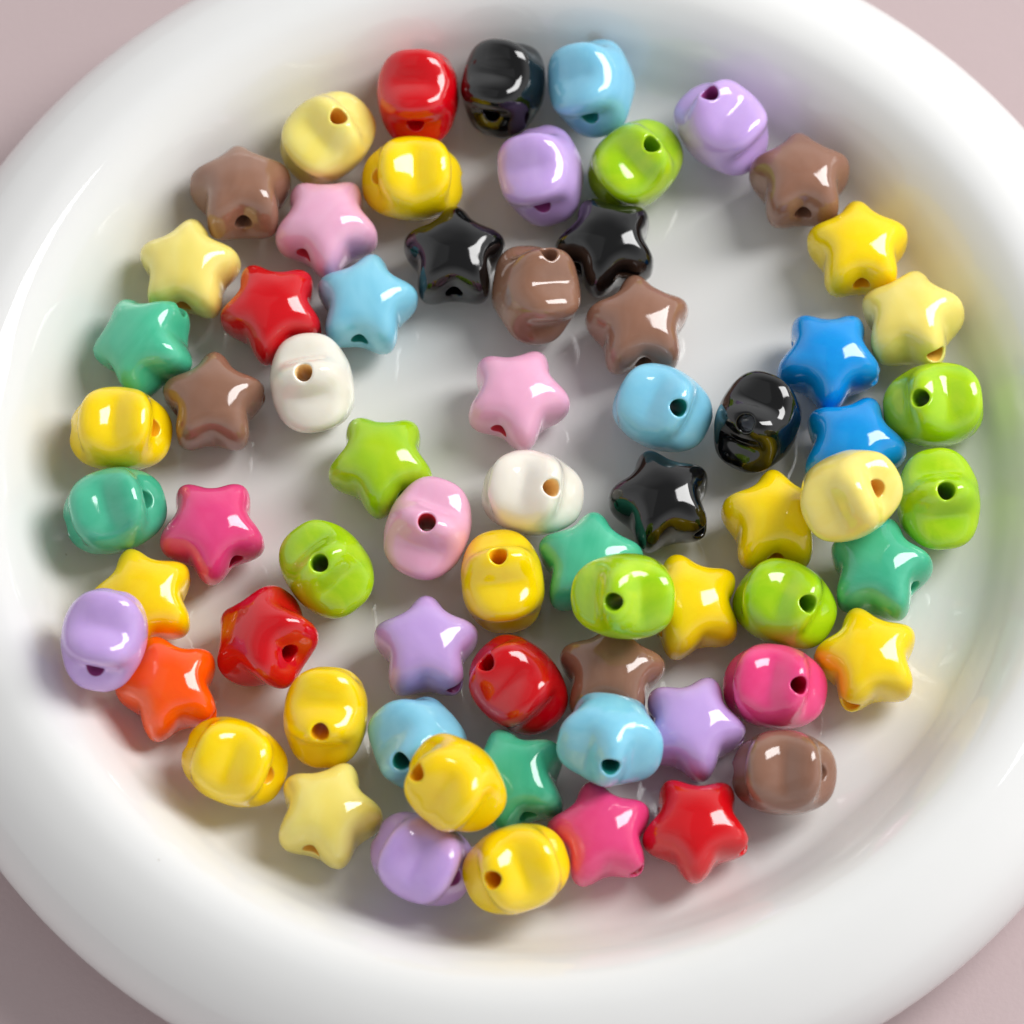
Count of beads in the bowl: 68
